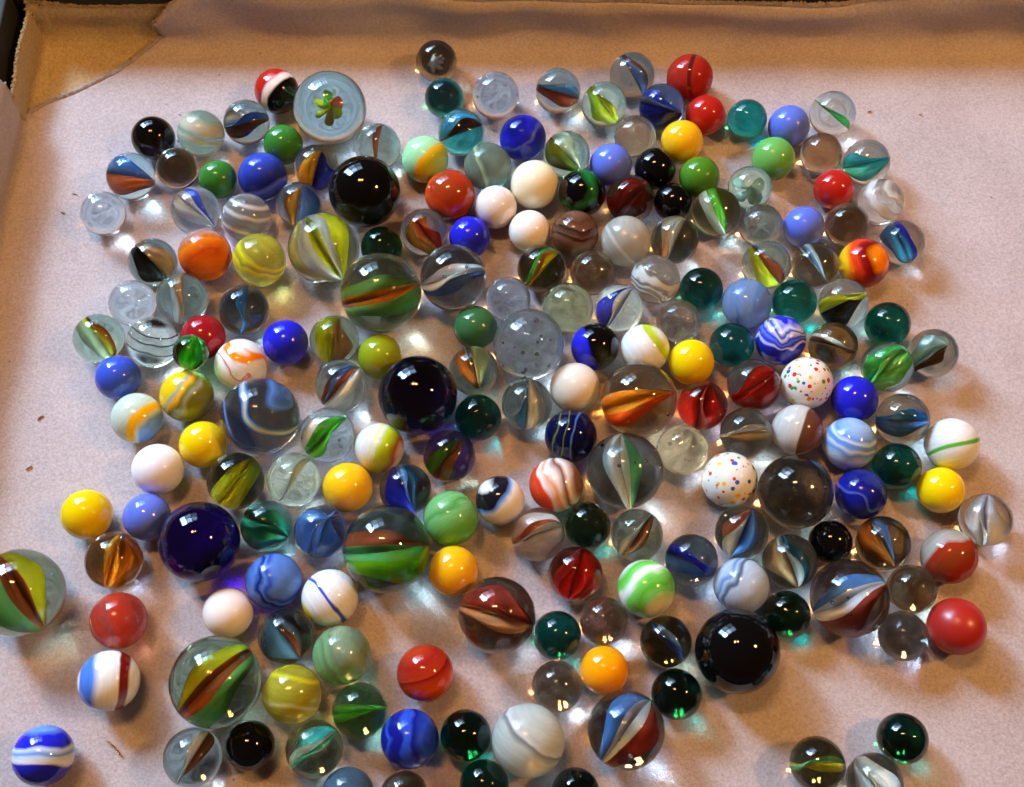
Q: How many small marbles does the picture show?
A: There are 186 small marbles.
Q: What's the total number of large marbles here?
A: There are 20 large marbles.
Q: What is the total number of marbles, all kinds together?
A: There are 206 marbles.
